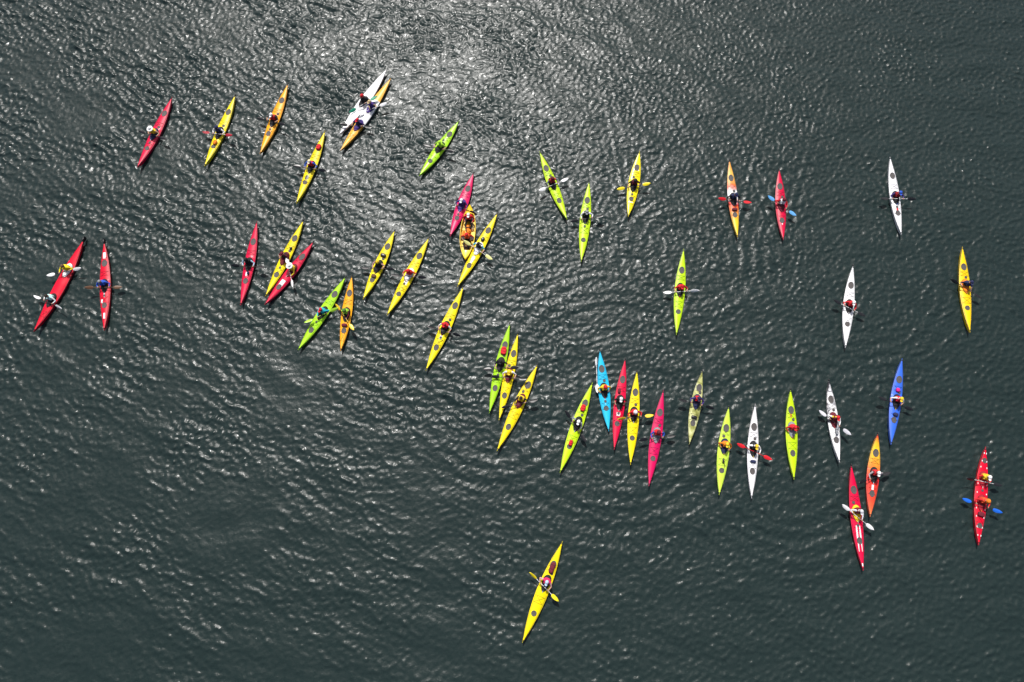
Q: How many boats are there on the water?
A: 47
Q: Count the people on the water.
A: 51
